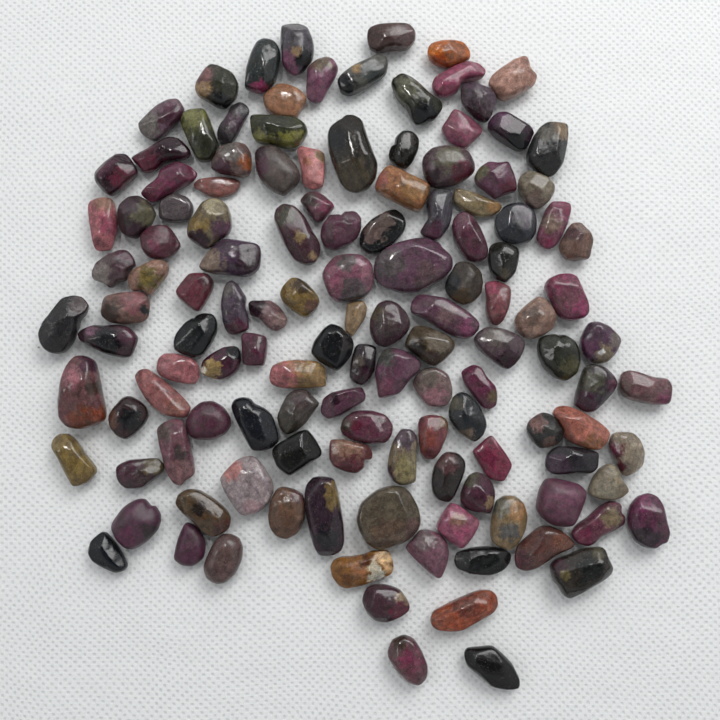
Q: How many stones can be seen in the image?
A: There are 130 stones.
